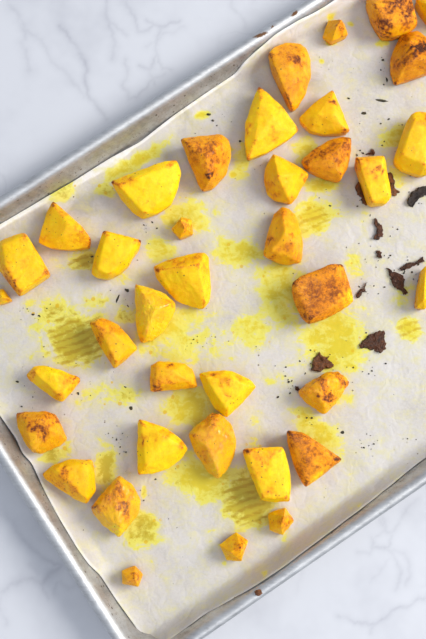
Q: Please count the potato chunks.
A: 38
